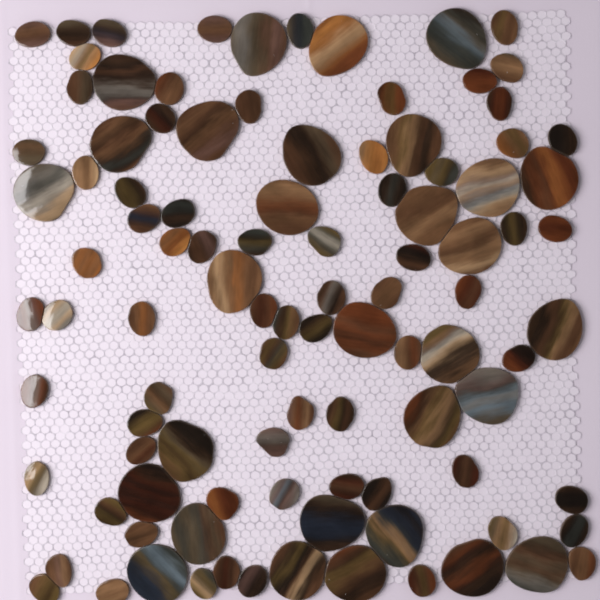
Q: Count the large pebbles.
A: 30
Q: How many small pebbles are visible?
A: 71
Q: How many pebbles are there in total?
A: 101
